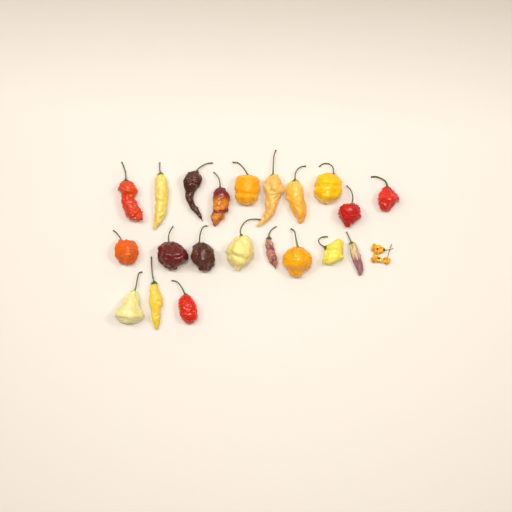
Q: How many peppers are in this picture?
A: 21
